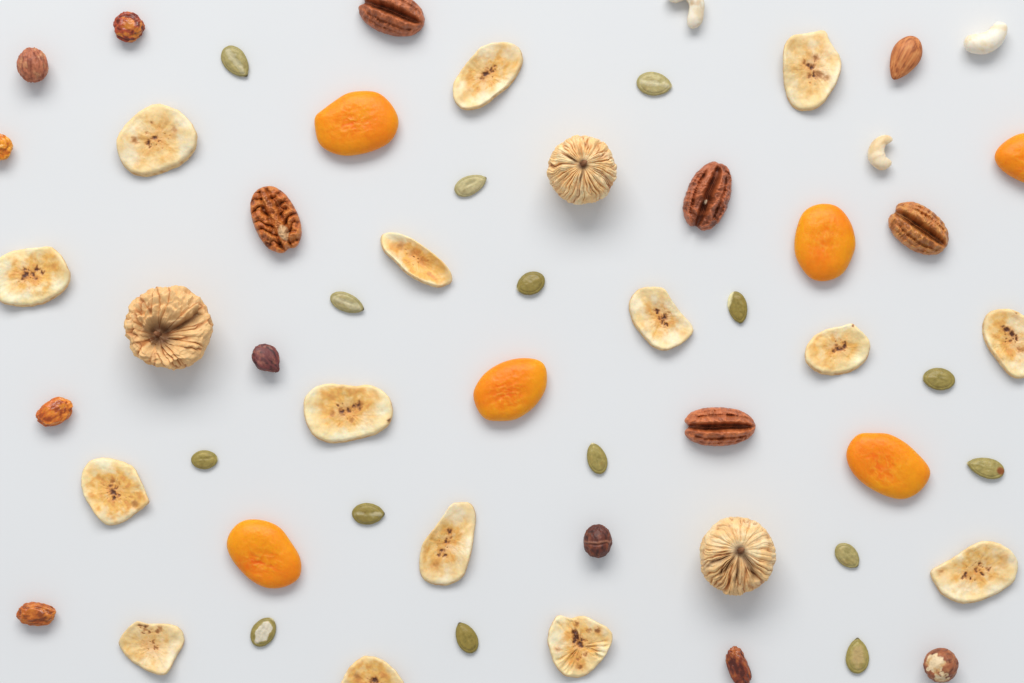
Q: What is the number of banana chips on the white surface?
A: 15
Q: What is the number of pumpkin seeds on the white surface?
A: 15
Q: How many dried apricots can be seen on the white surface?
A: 6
